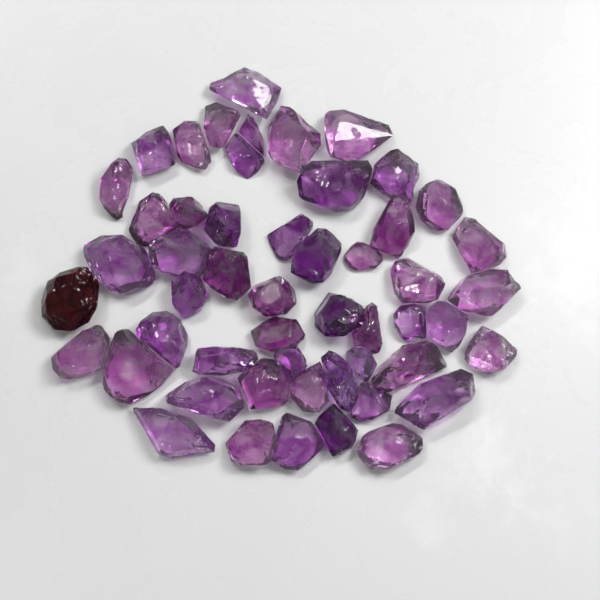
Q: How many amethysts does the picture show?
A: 51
